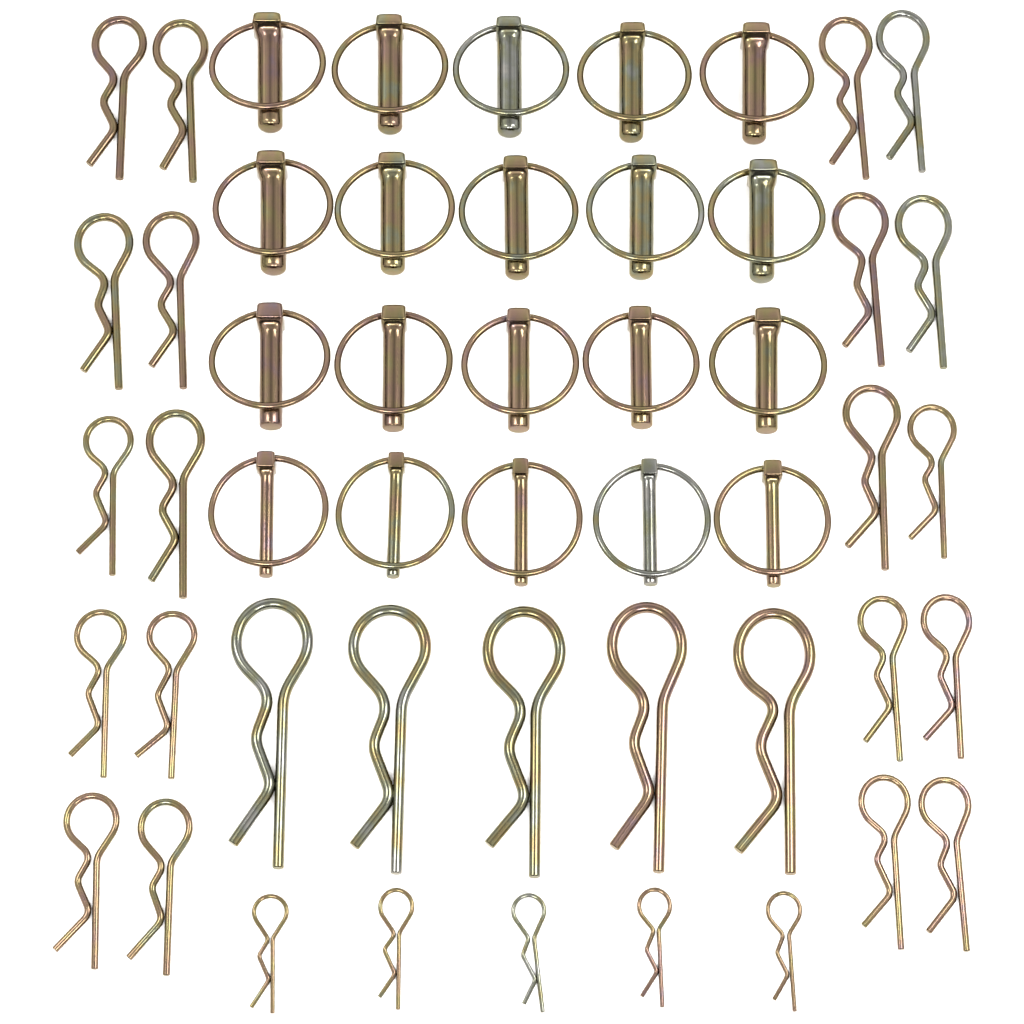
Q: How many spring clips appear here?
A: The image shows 30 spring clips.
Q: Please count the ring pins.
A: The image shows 20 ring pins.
